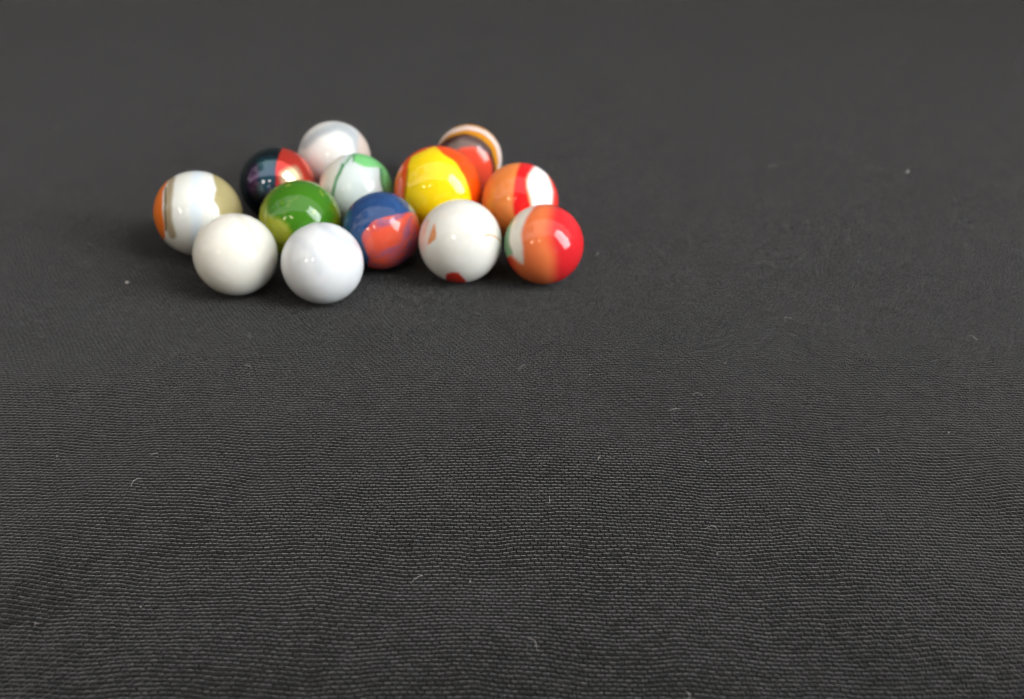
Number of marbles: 13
